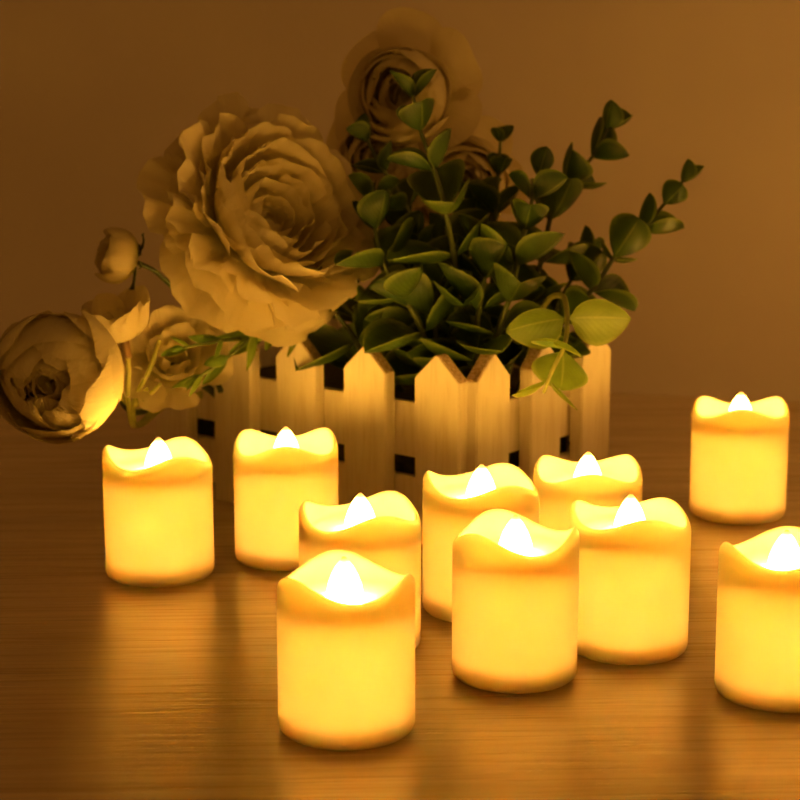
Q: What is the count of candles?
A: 10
